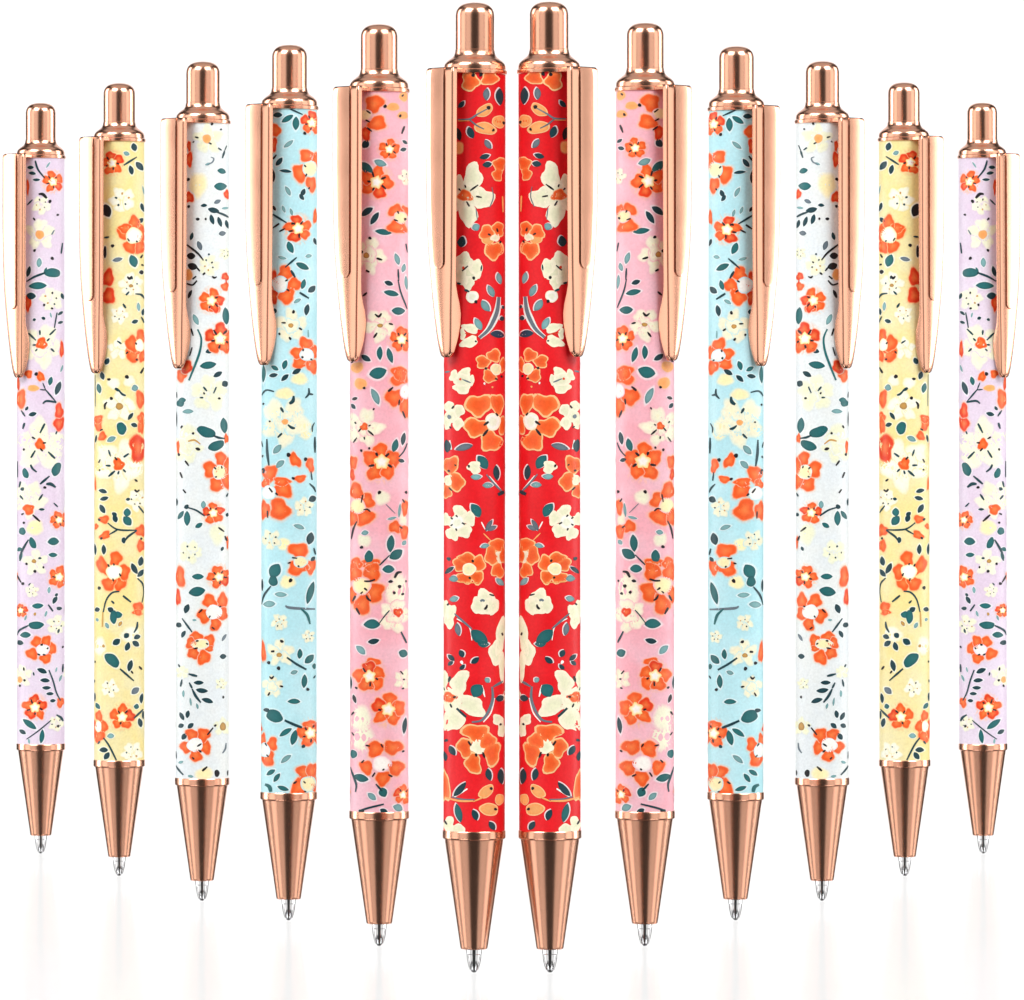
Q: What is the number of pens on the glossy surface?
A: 12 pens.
